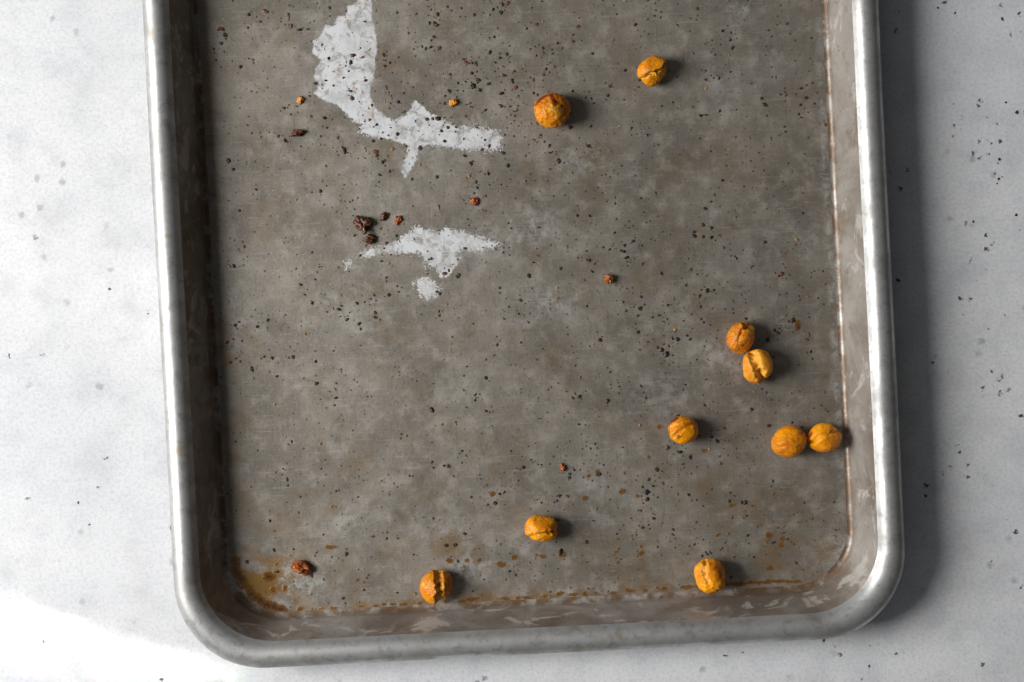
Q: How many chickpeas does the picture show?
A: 10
